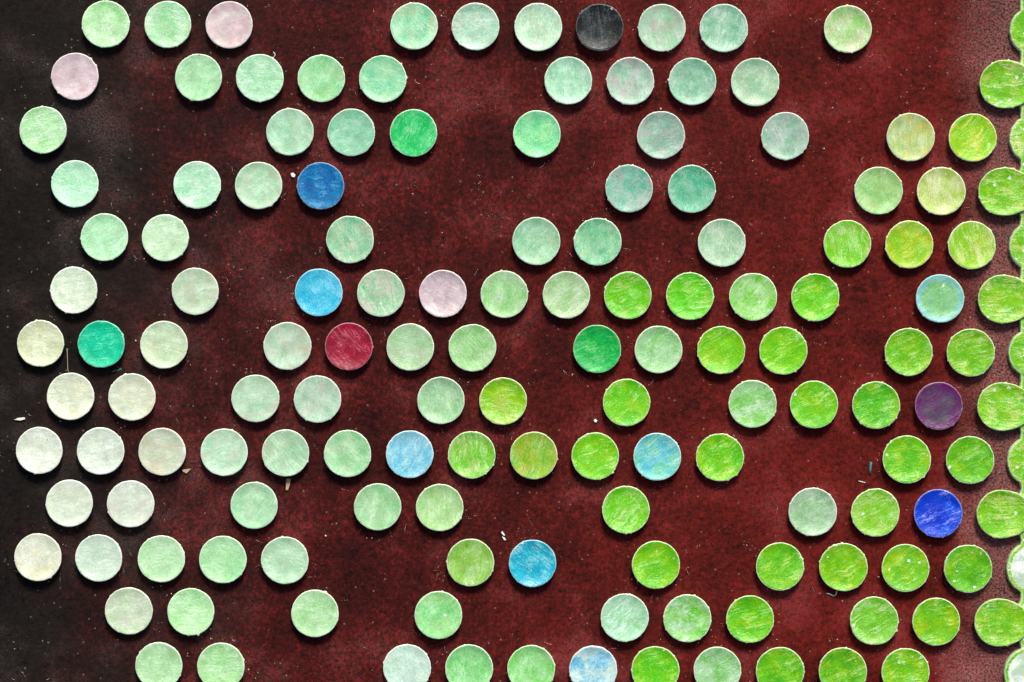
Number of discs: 136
